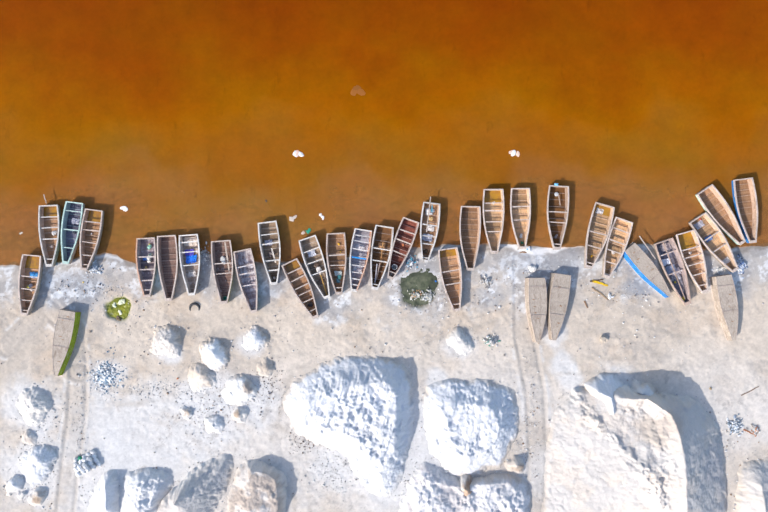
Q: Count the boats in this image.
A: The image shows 34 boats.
